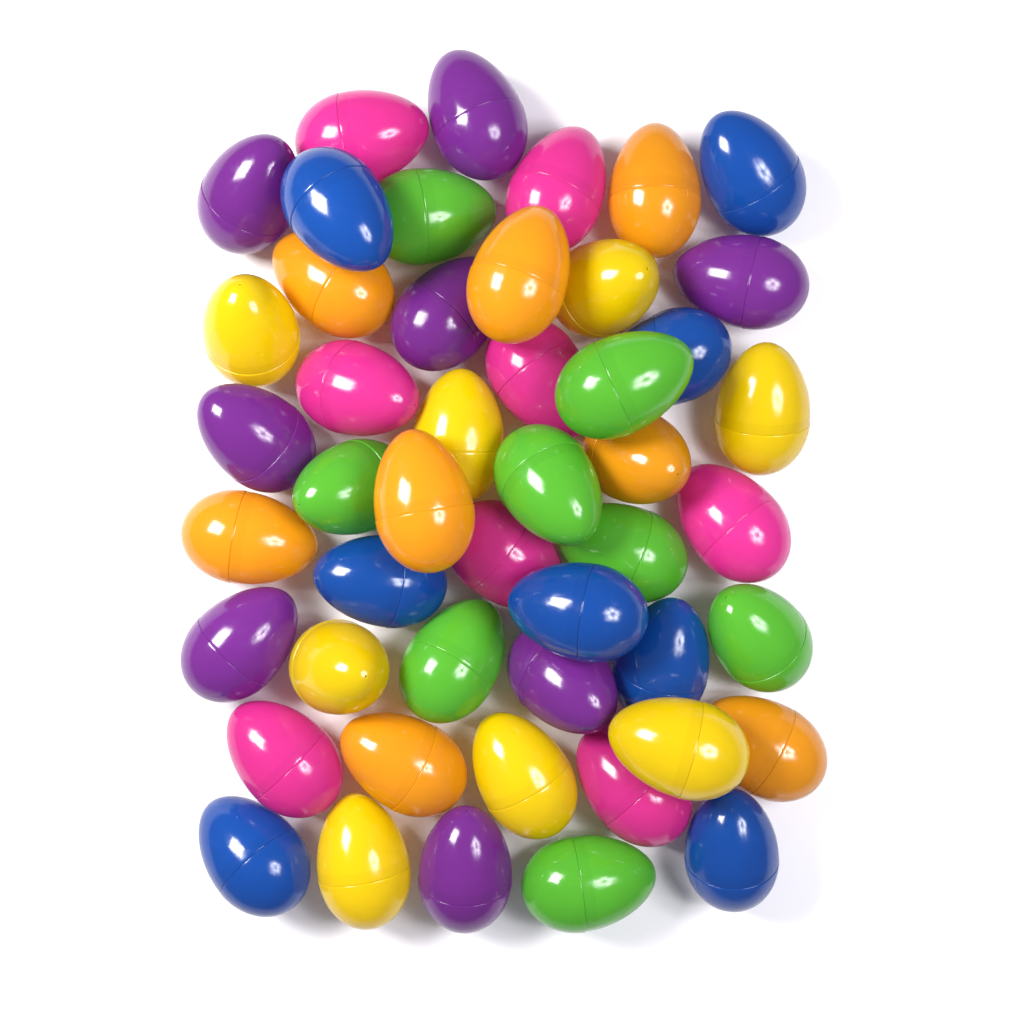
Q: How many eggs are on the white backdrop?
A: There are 48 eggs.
